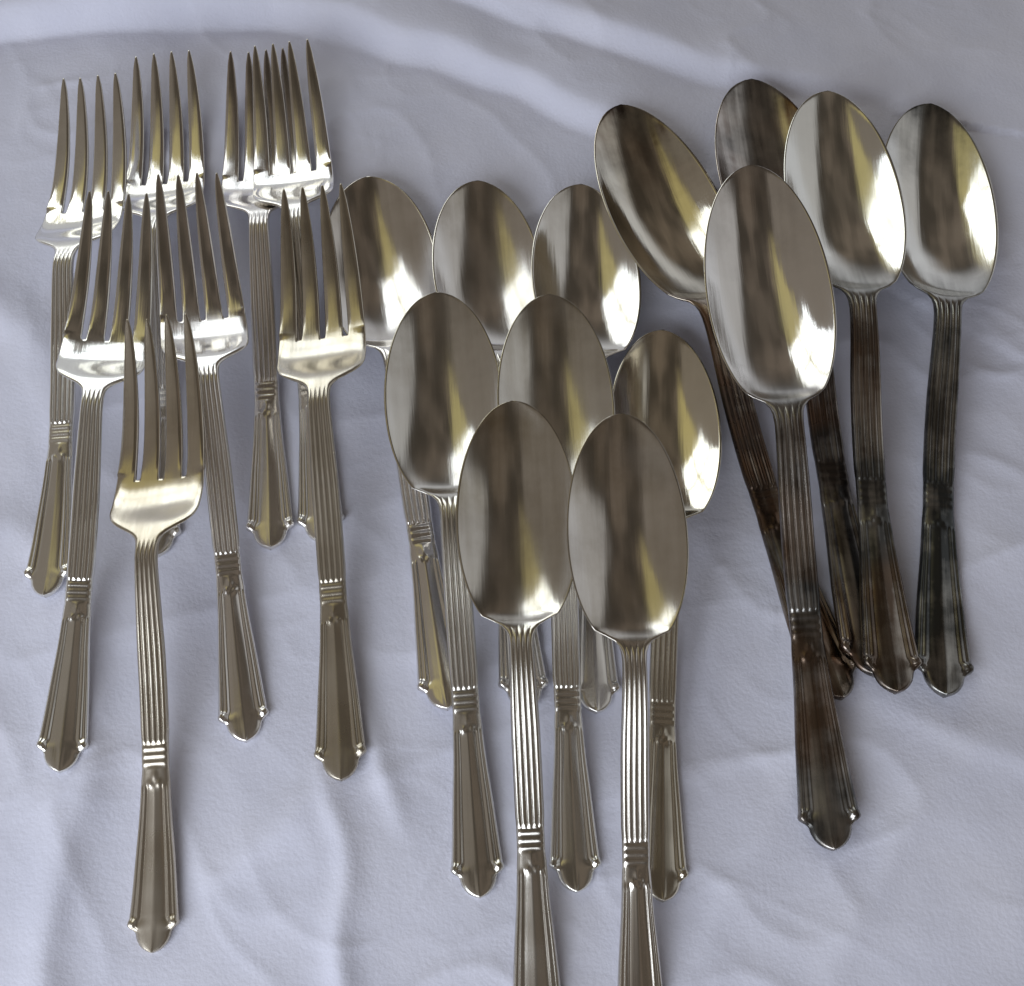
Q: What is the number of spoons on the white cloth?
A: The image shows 13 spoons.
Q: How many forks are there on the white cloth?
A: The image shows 8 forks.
